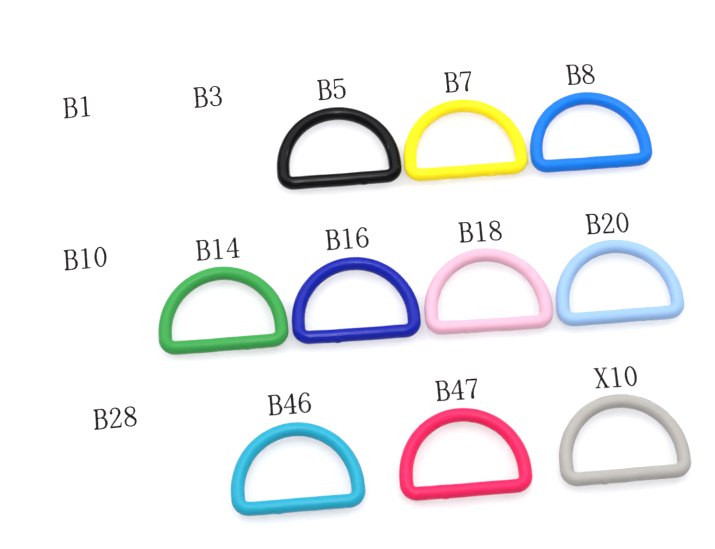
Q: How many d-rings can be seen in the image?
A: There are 10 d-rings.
